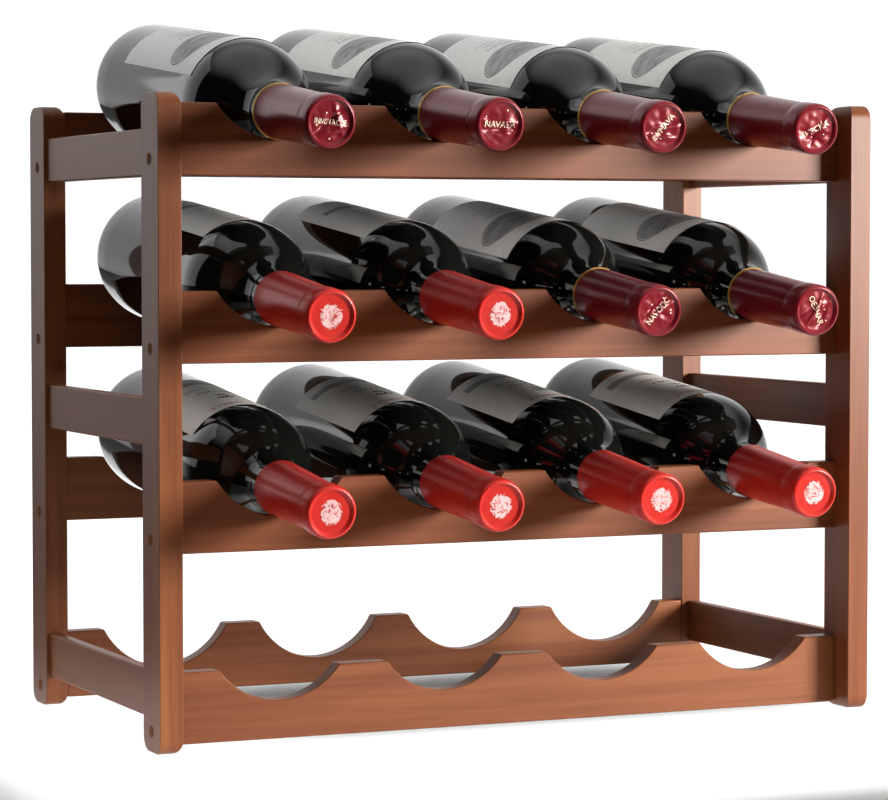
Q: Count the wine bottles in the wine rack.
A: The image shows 12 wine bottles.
